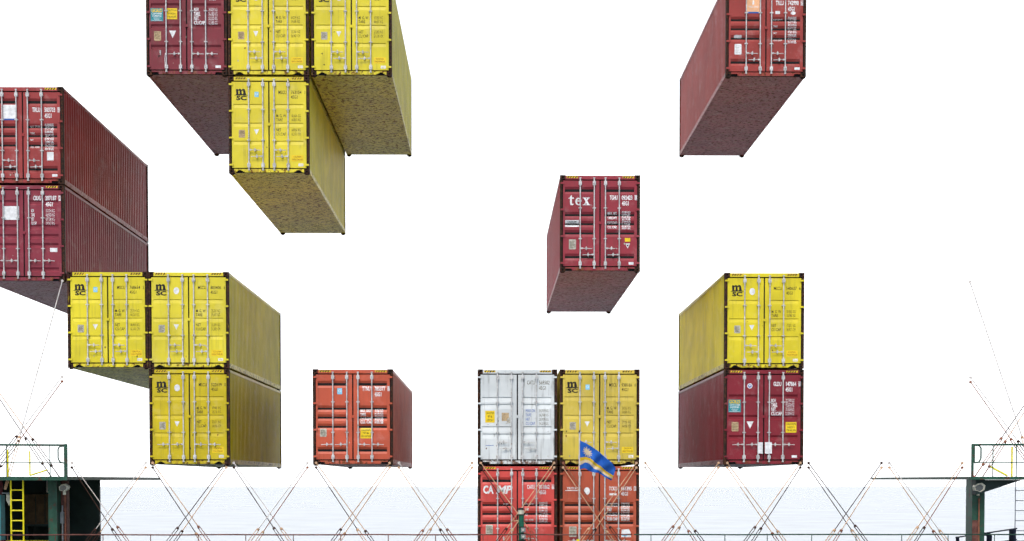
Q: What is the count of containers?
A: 18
